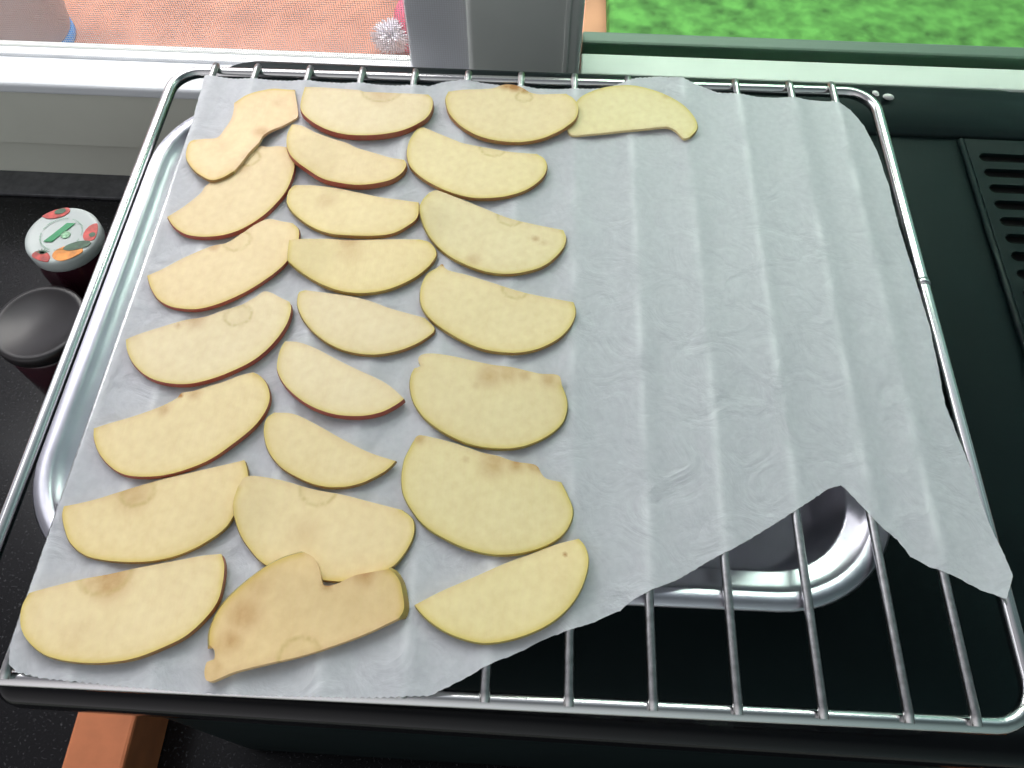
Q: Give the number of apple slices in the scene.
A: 24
